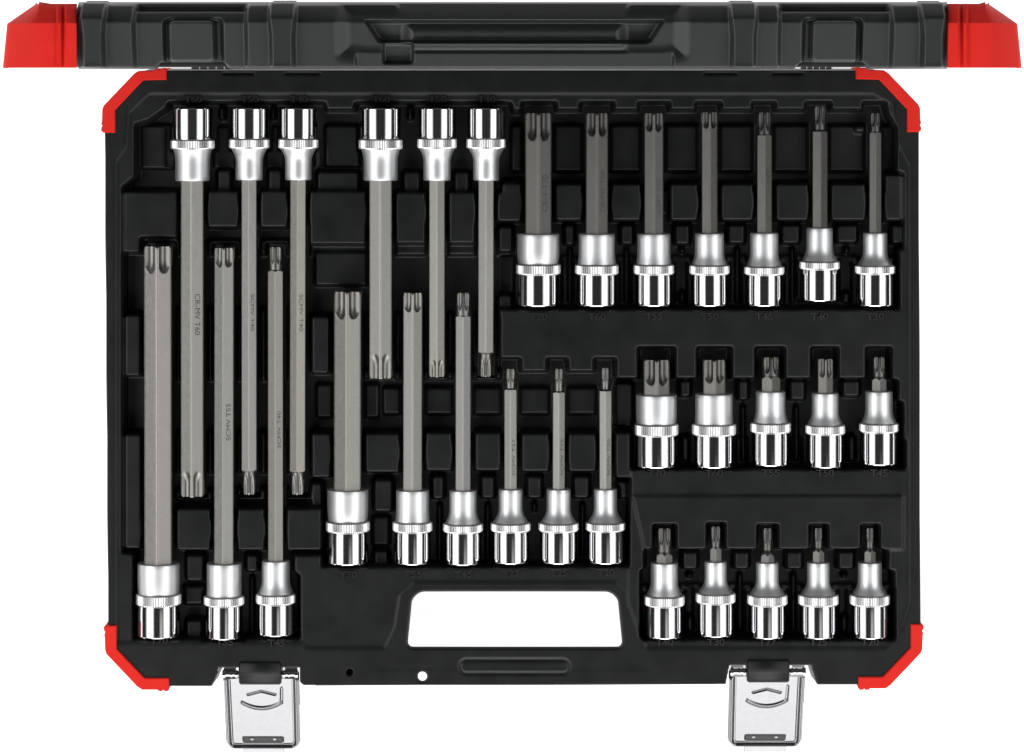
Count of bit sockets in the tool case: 32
